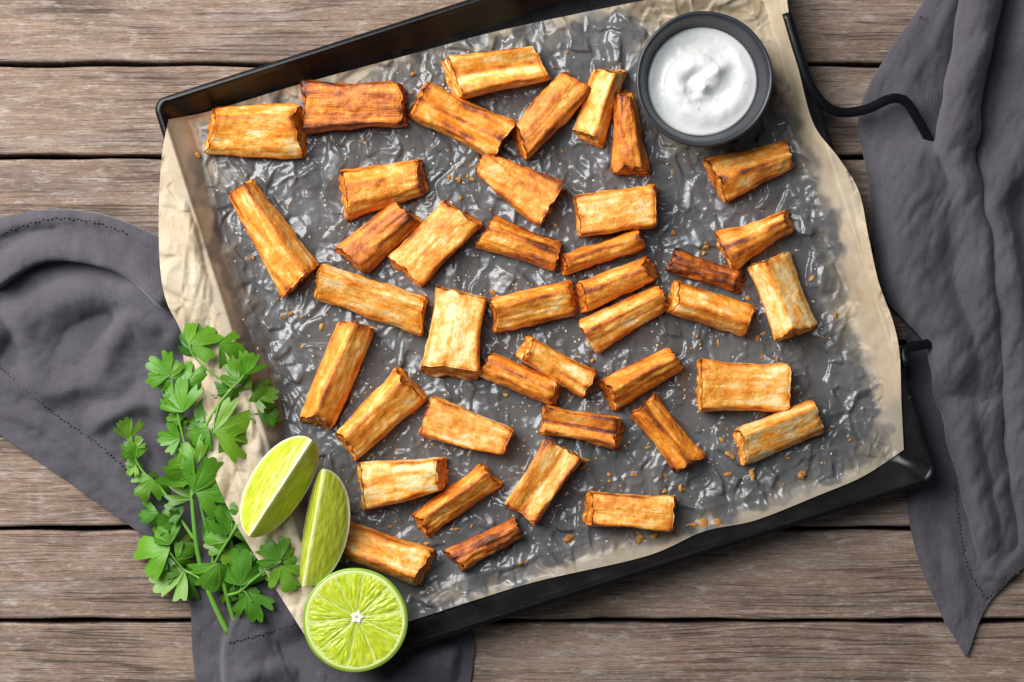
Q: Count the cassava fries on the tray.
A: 41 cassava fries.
